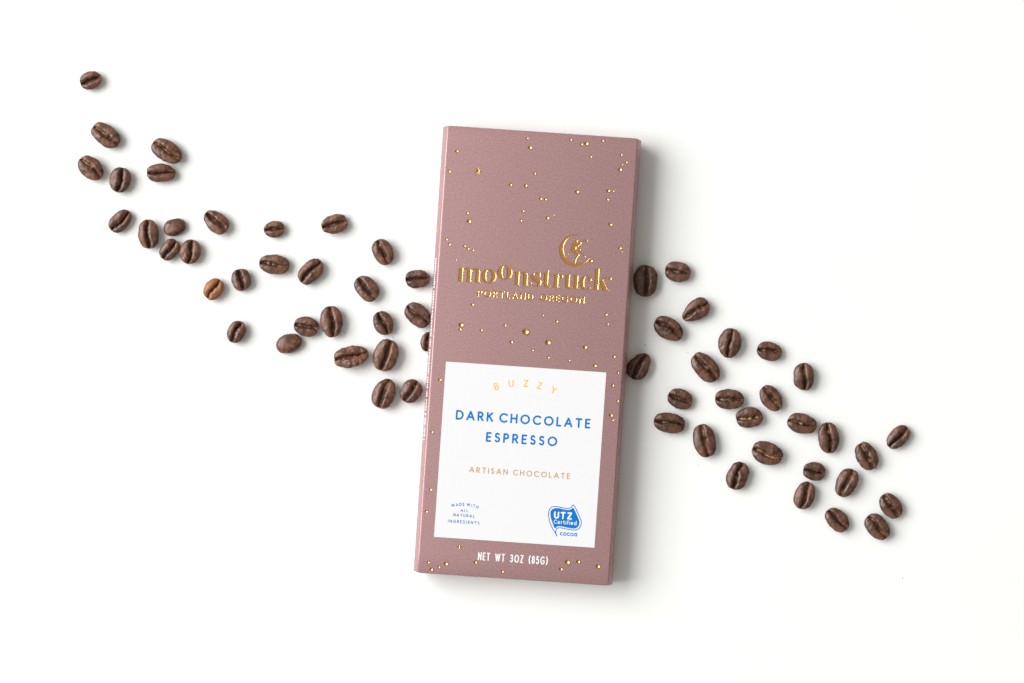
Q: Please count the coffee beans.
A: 59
